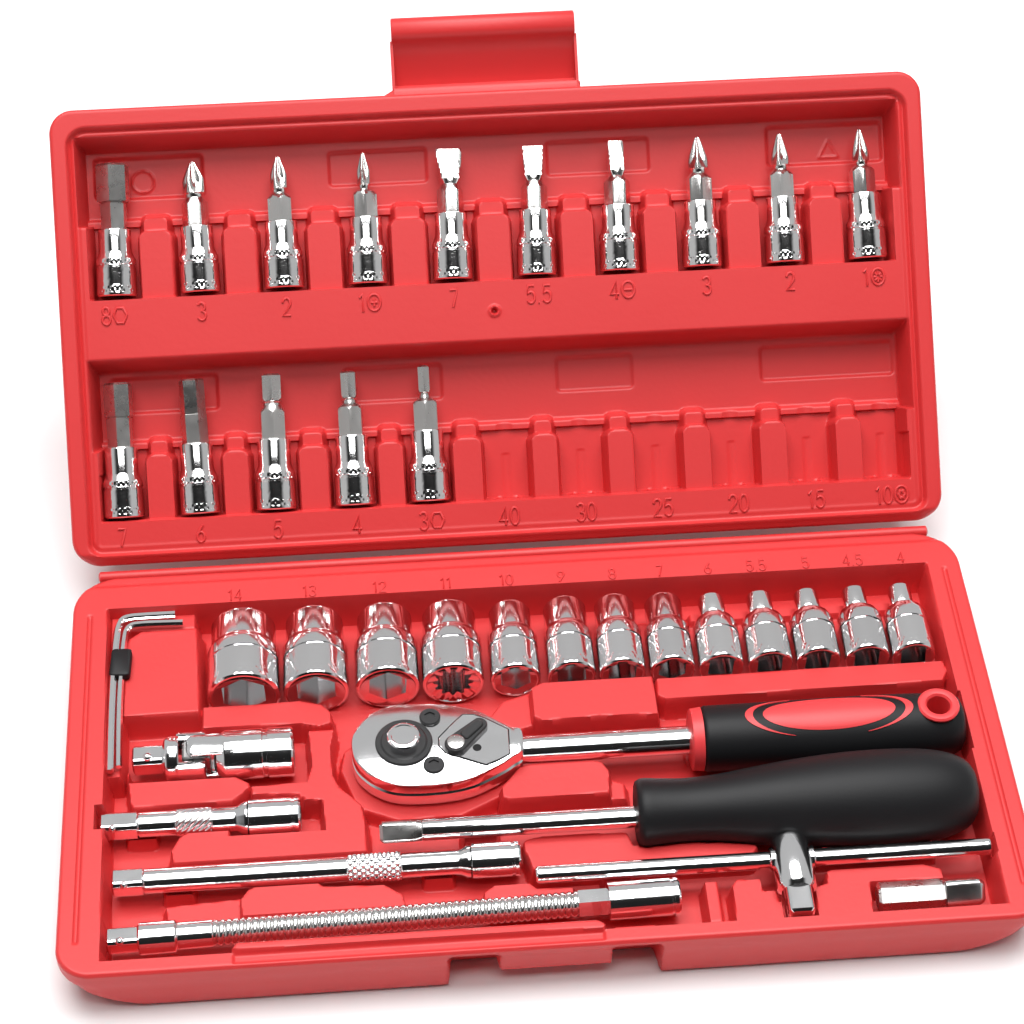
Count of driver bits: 15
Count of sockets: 13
